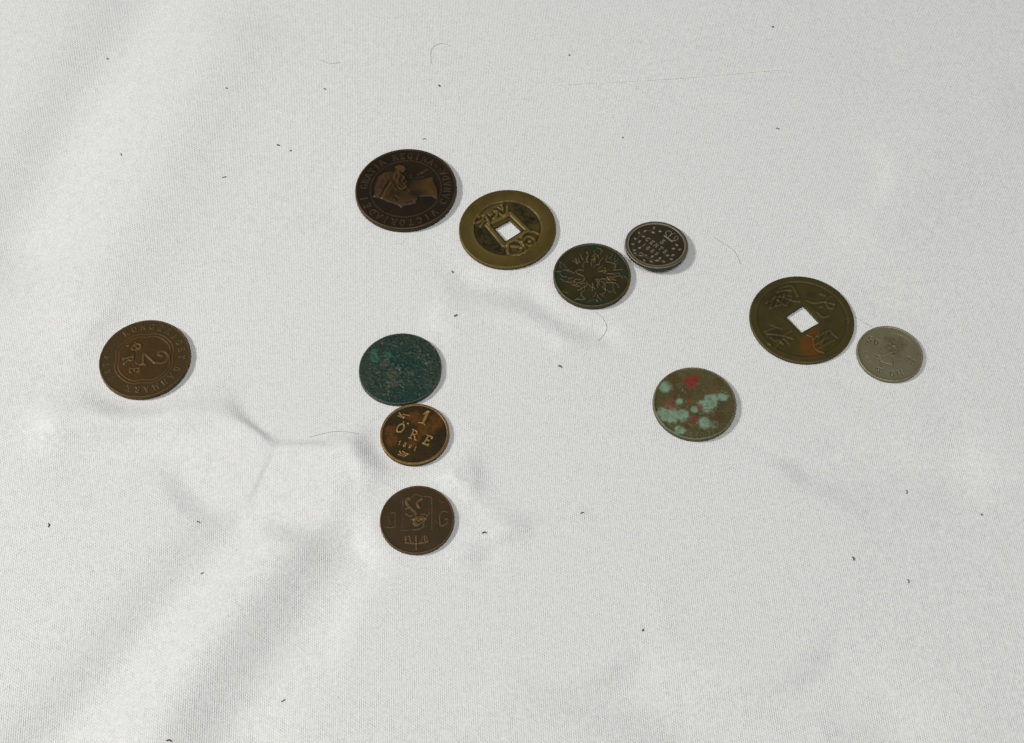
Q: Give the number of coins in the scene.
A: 11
